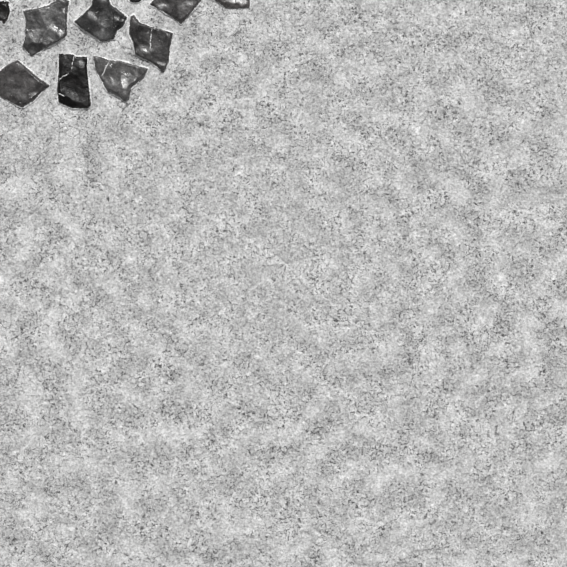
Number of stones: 10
